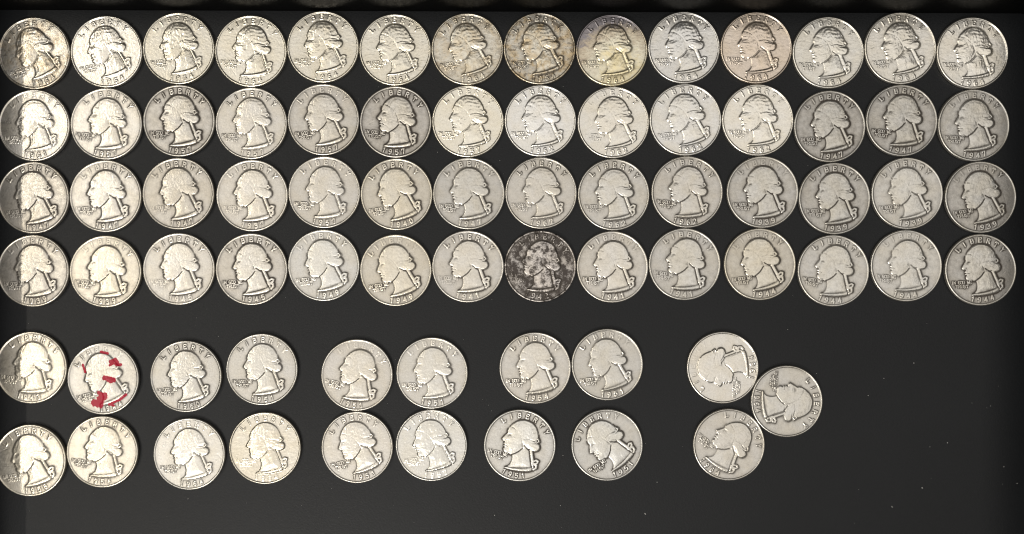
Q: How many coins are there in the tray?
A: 75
